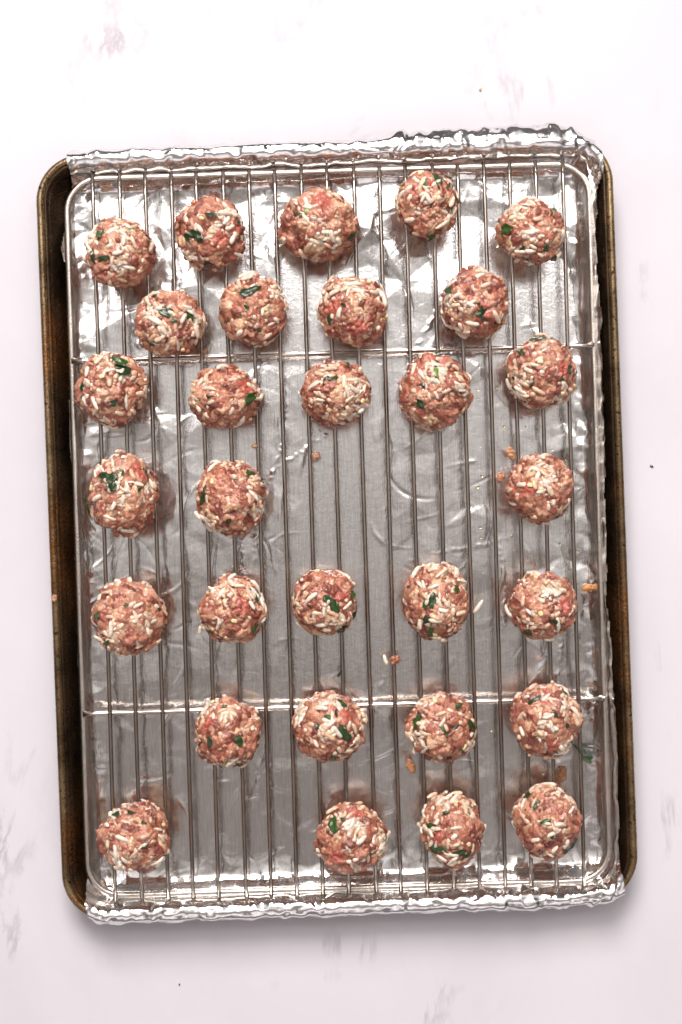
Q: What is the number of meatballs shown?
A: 30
